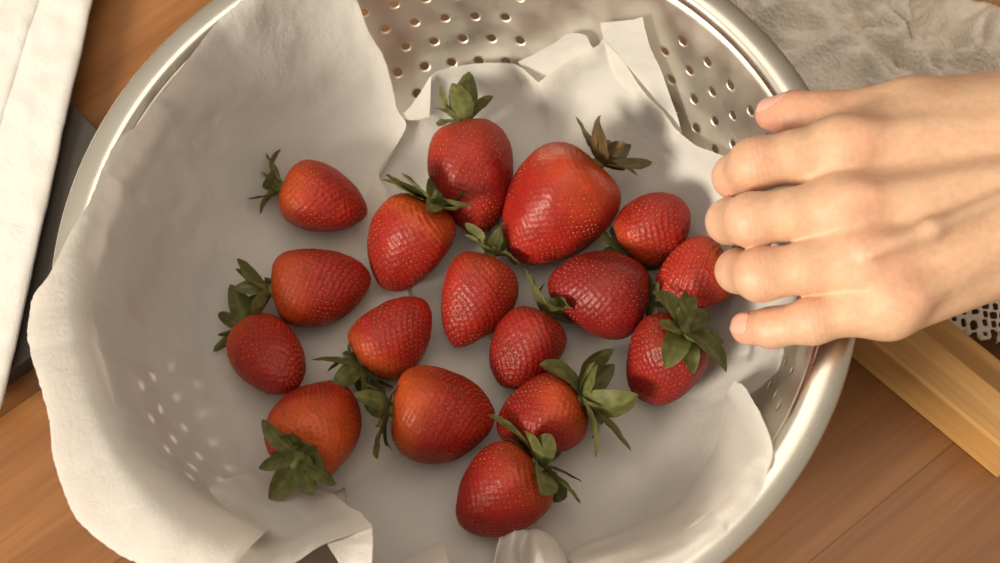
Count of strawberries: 17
